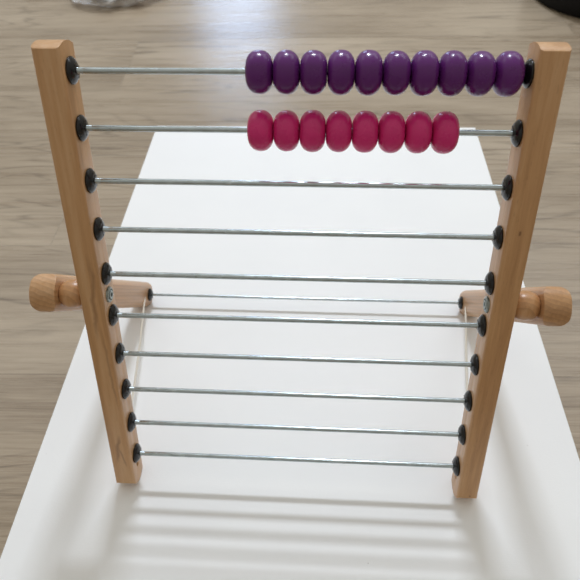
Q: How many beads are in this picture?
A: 18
